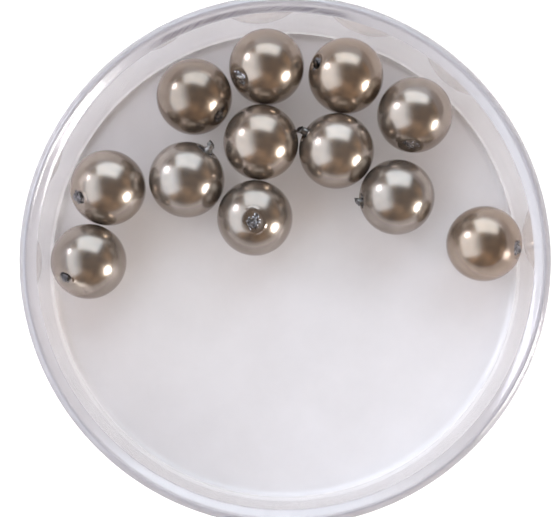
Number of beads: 12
